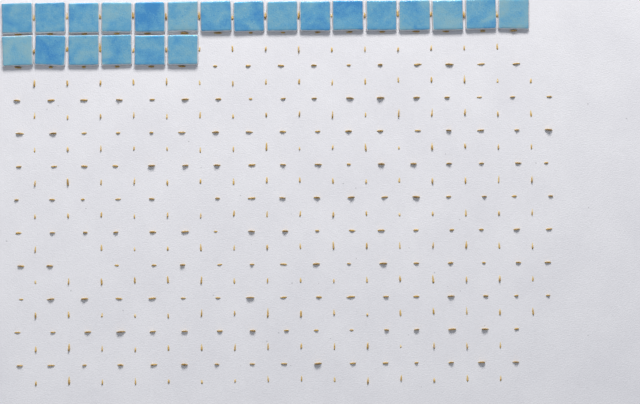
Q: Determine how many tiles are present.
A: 22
